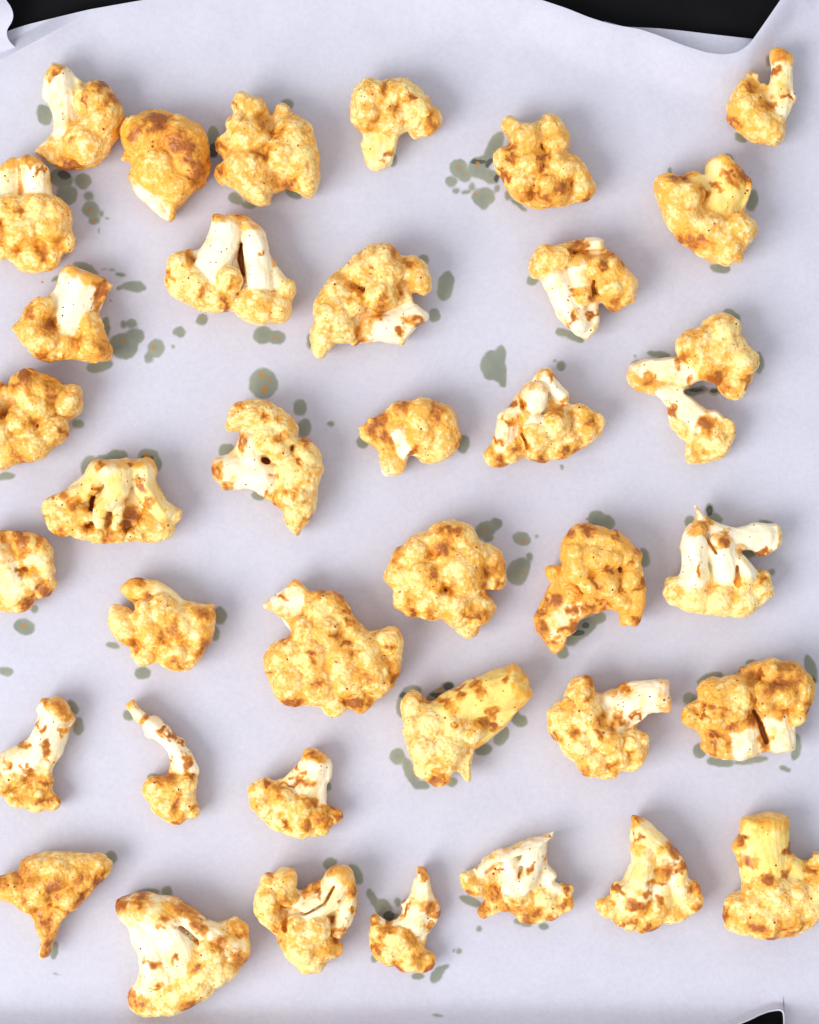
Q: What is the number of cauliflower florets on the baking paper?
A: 37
